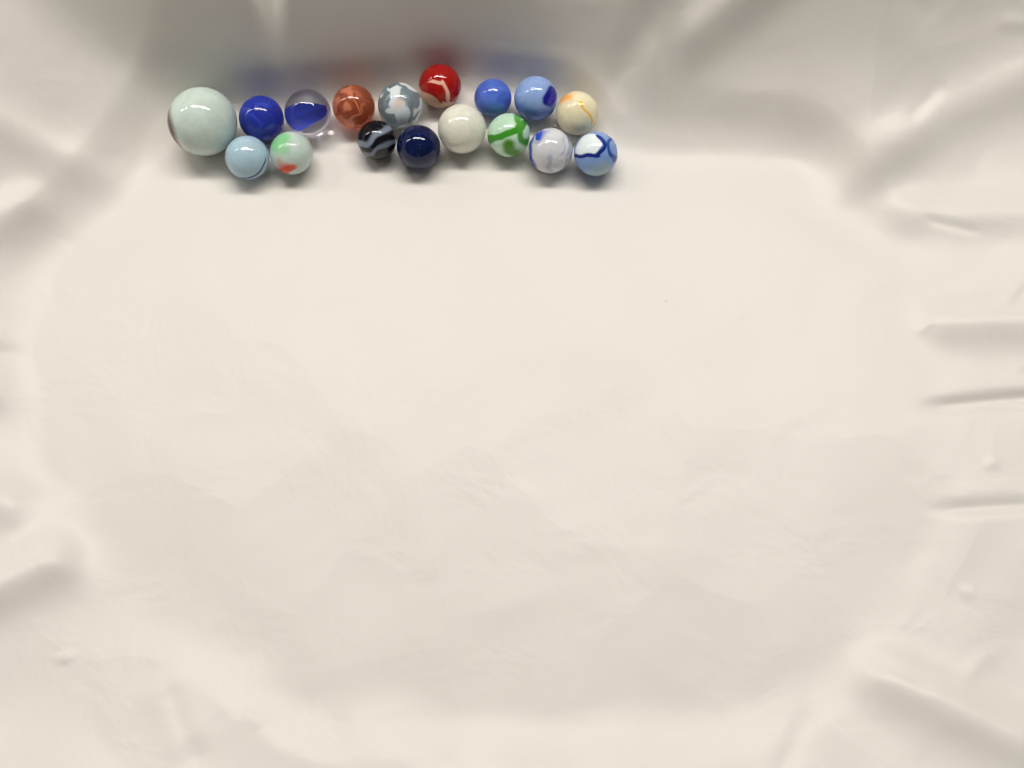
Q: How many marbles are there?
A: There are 17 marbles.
